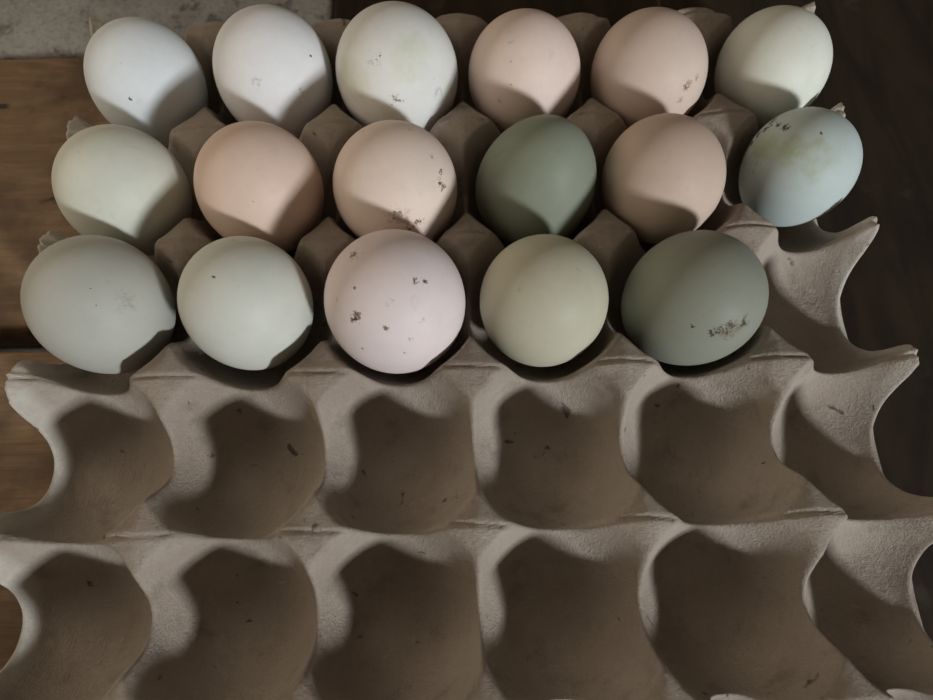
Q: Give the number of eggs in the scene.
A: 17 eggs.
